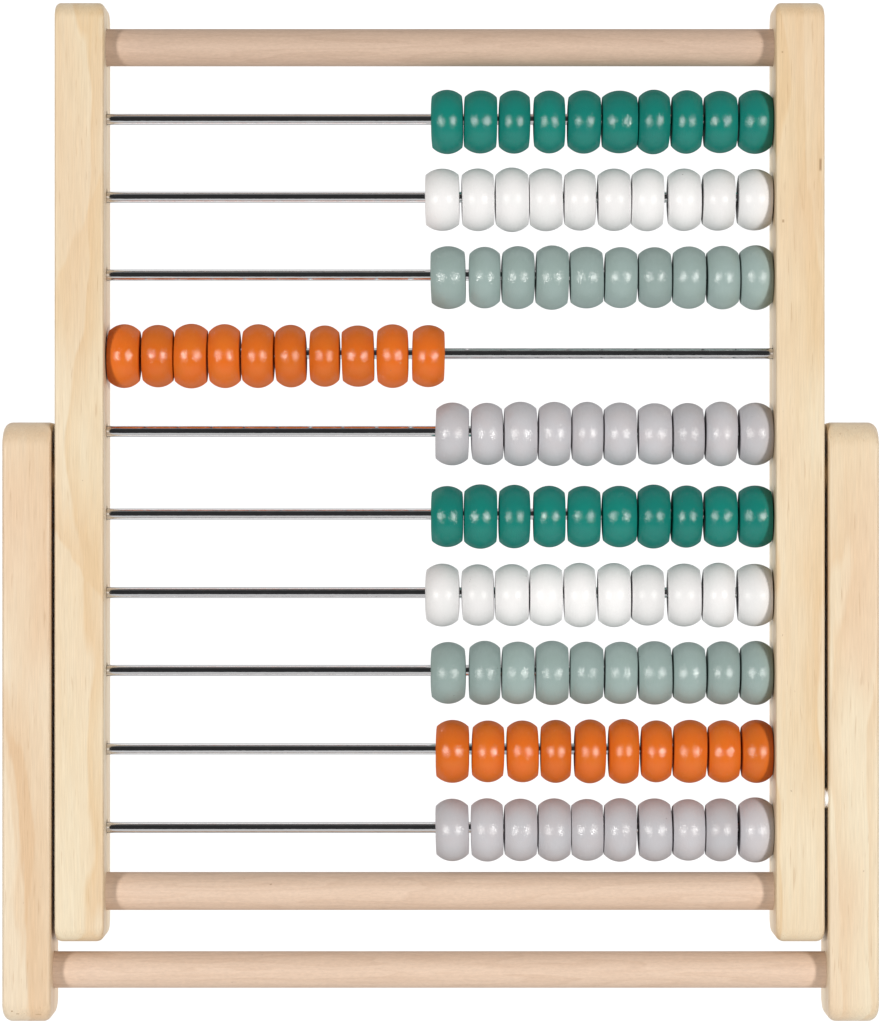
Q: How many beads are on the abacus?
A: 100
